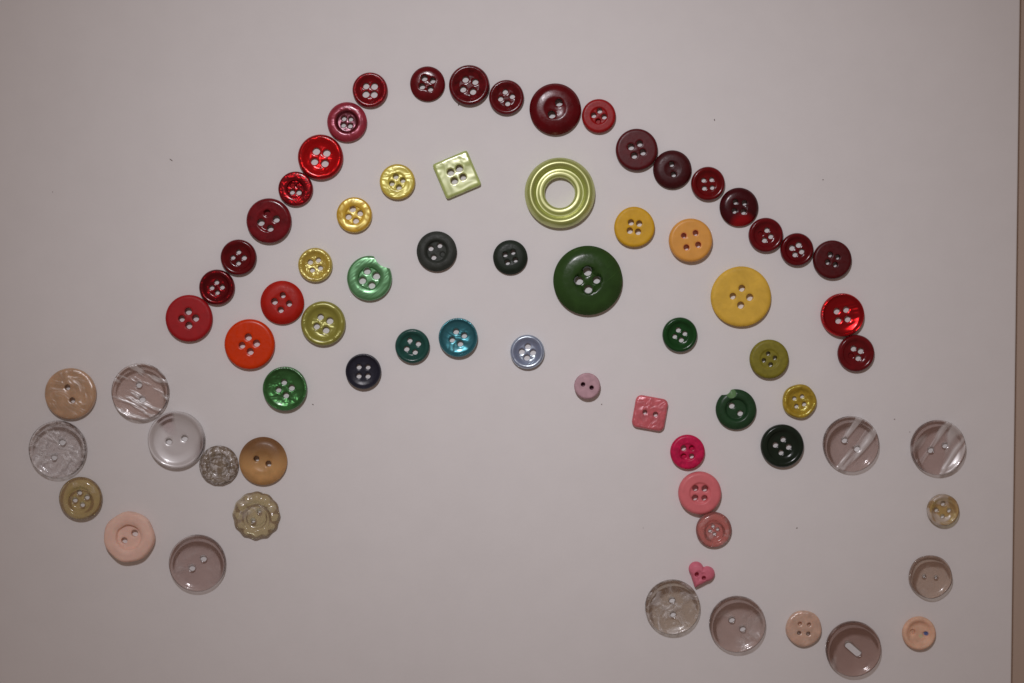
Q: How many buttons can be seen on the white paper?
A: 72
